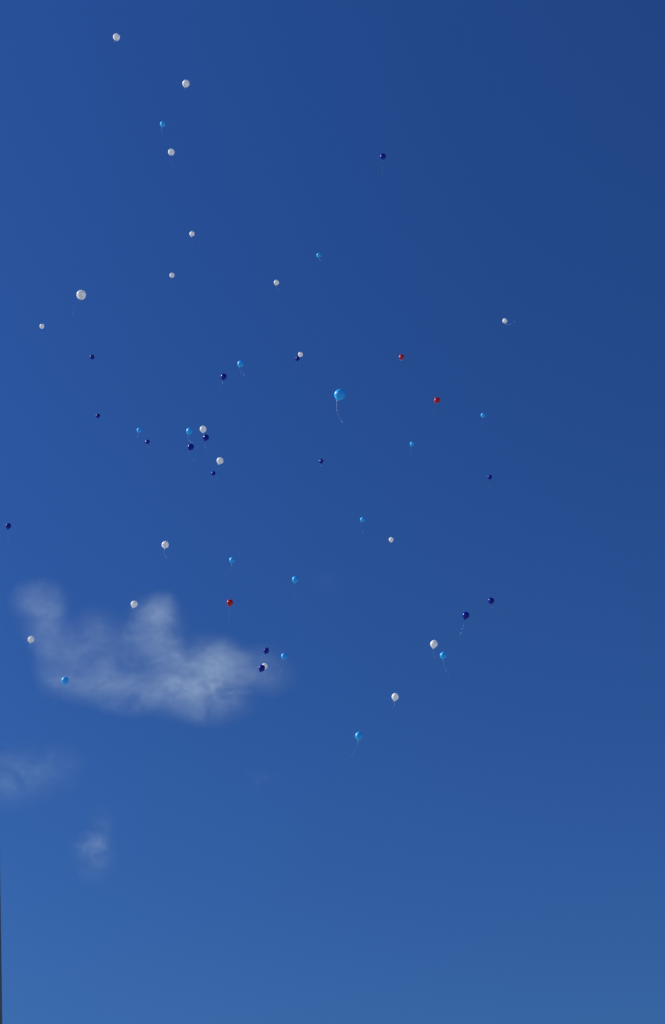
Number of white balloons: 19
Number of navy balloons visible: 16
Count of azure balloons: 15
